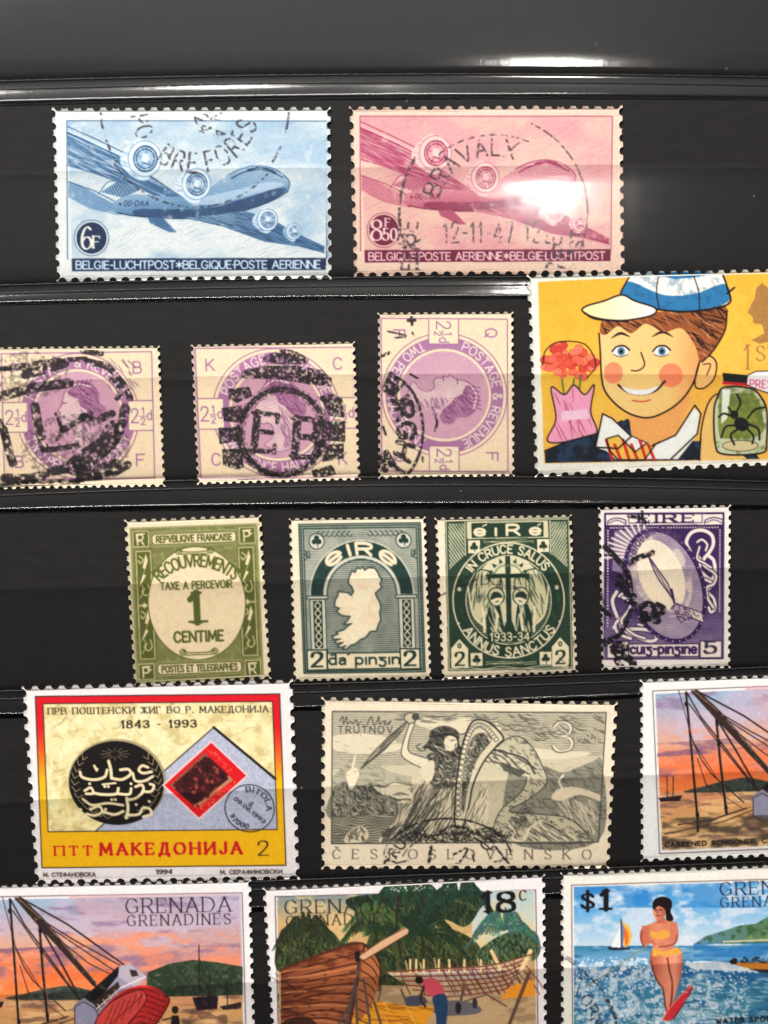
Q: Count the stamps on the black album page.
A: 16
